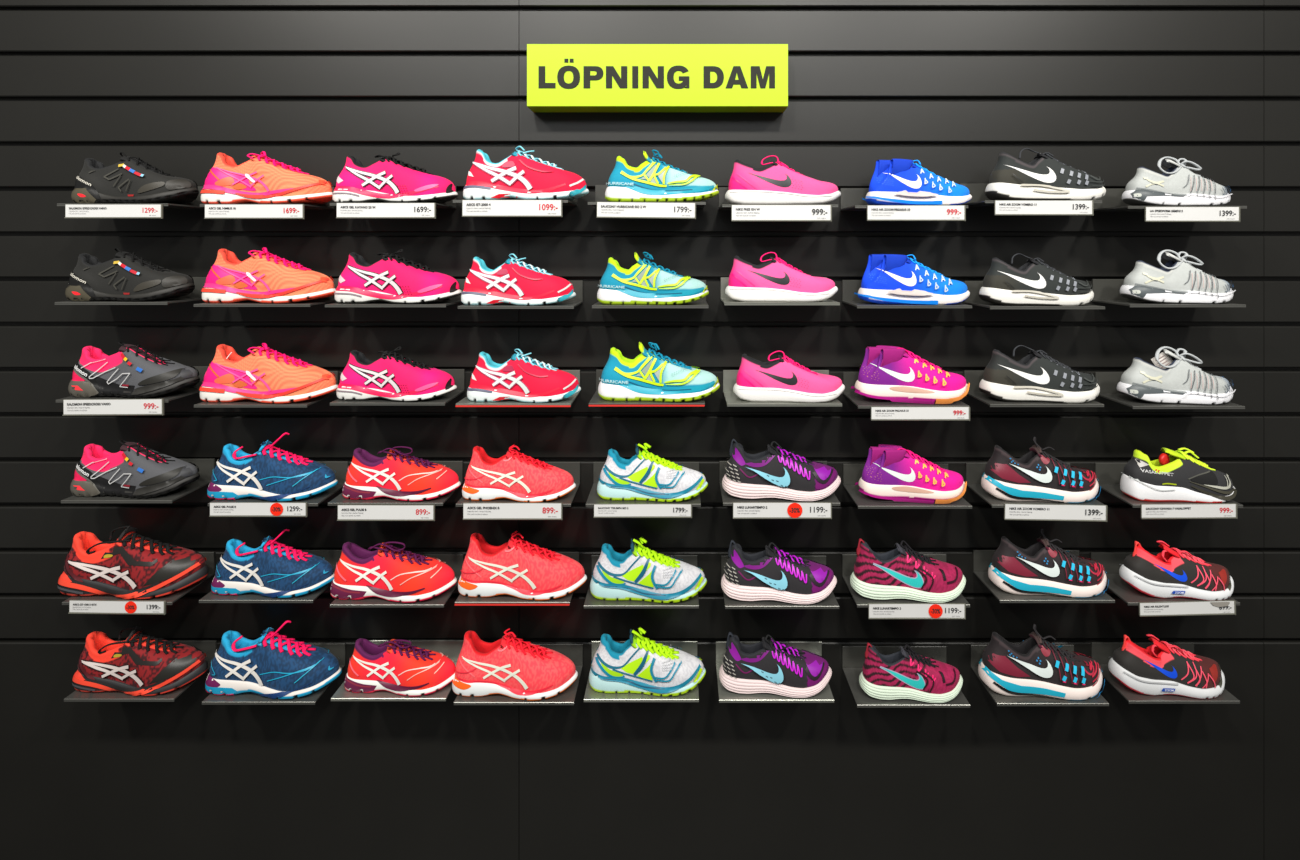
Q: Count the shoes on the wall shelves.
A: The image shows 54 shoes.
